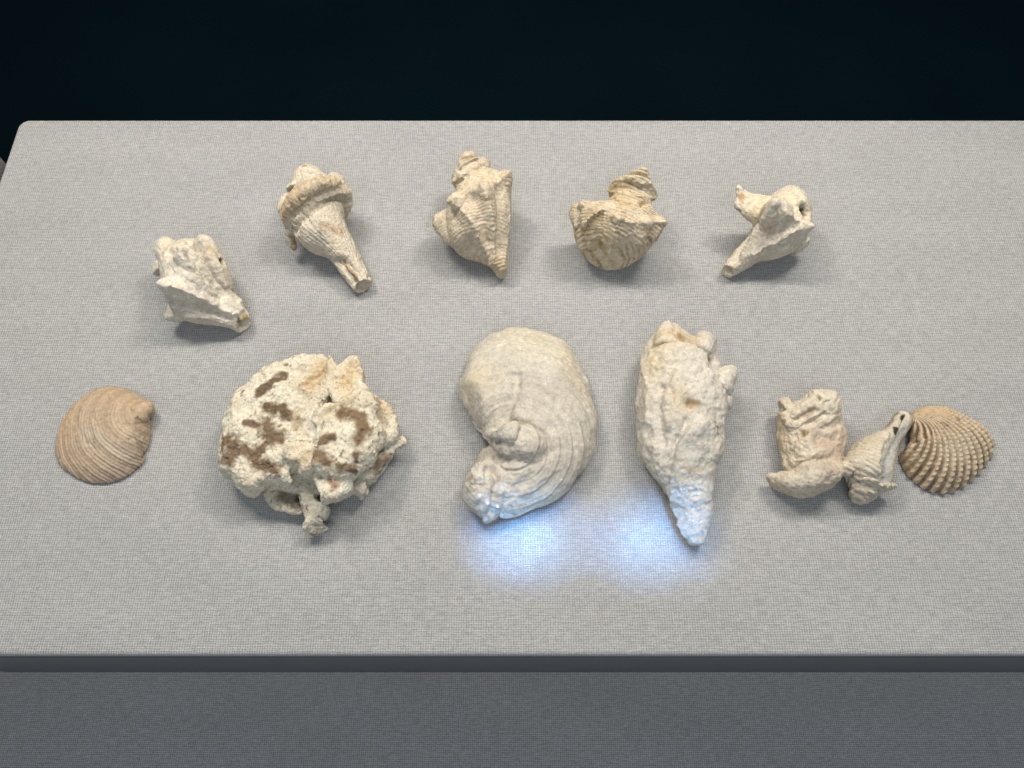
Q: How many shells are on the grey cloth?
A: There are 12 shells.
